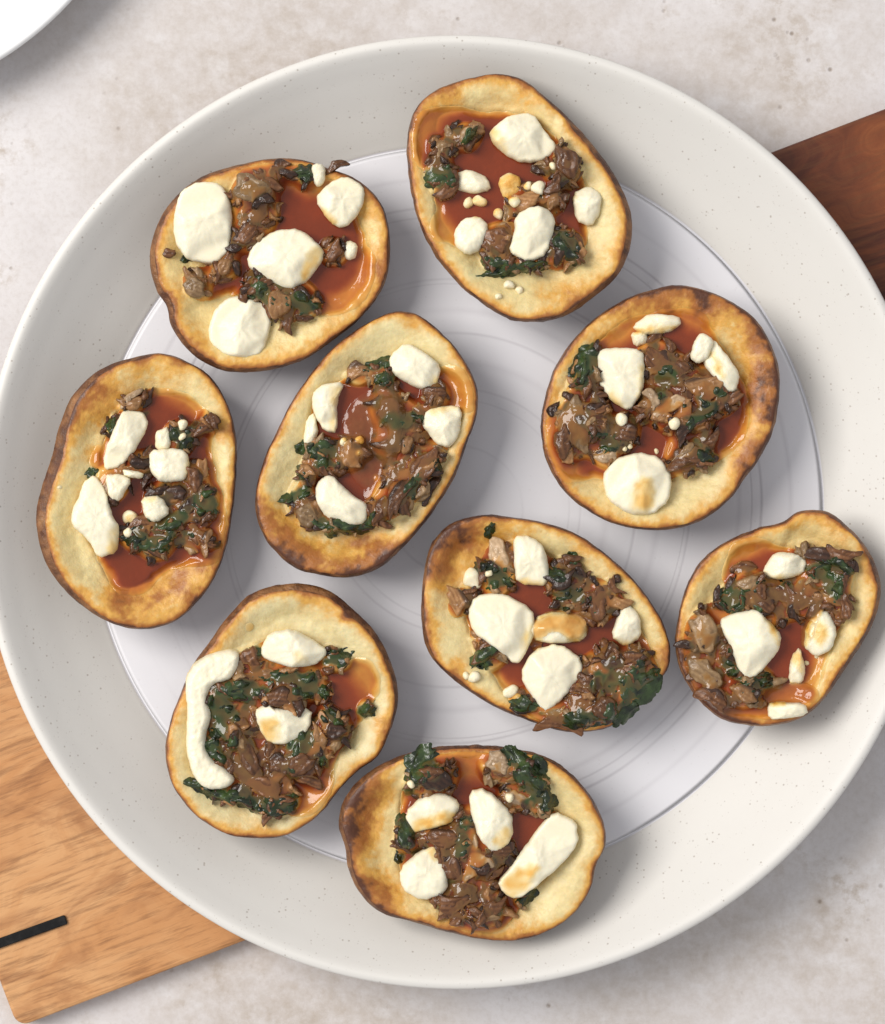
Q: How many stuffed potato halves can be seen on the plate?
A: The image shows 9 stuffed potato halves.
